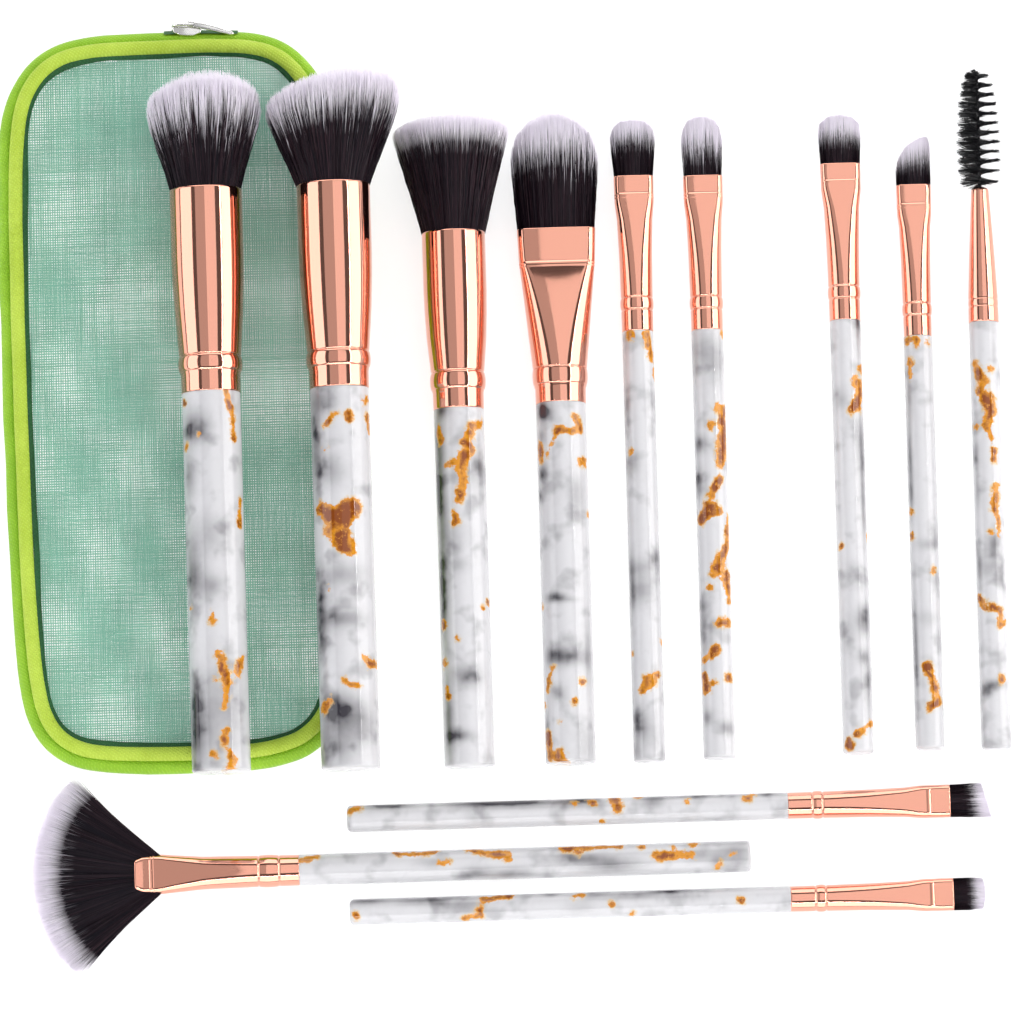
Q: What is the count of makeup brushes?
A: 12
